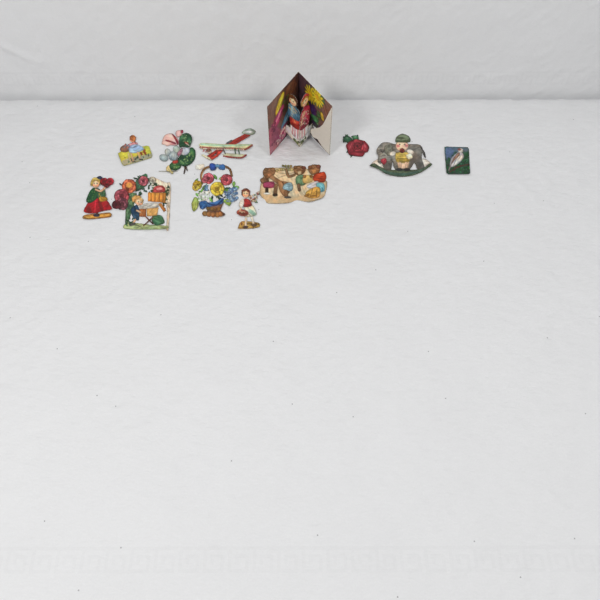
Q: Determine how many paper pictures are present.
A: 11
